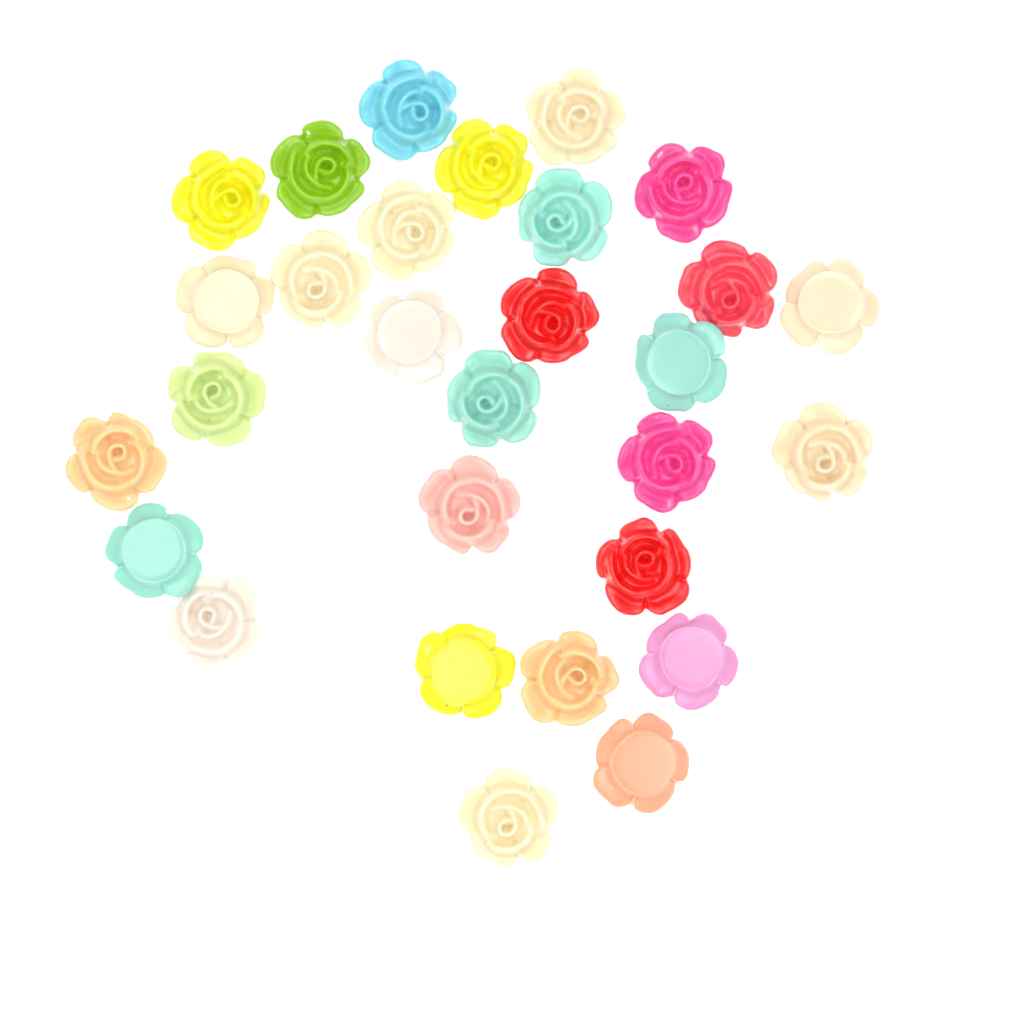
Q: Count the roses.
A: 29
